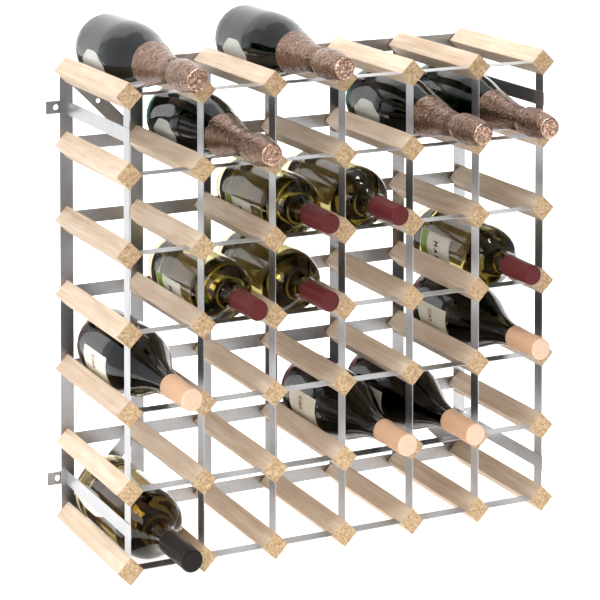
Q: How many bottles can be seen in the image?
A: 15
